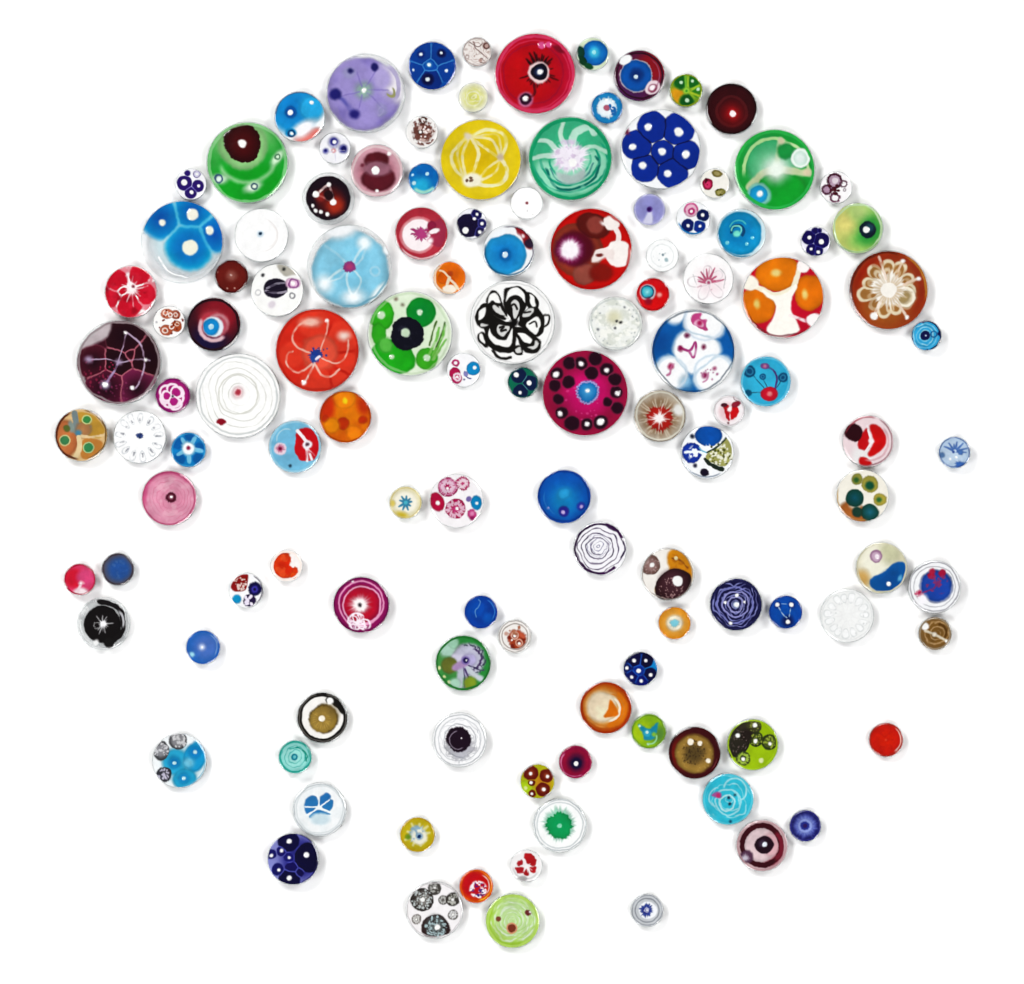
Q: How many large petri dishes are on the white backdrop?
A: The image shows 19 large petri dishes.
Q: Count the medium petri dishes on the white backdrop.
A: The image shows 50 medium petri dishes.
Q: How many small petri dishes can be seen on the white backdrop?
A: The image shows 50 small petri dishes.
